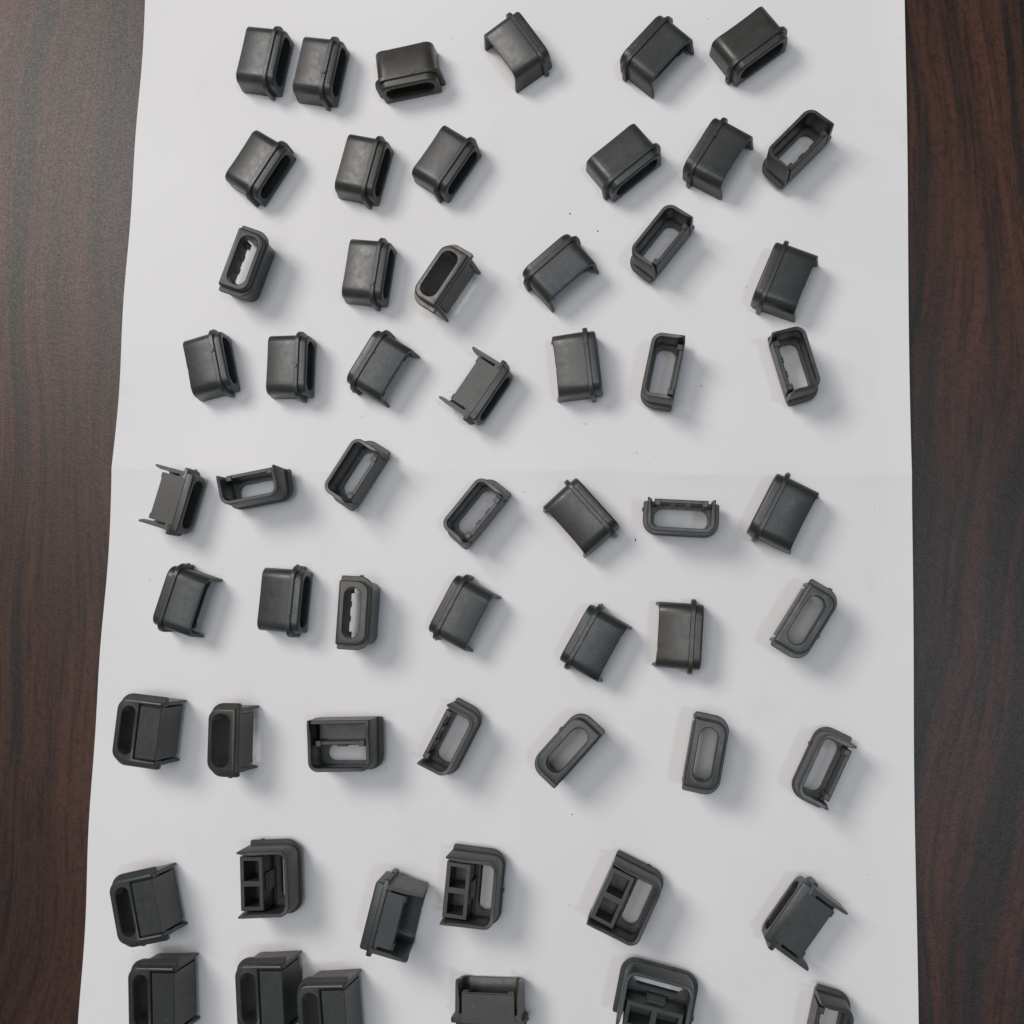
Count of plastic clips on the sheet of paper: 58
